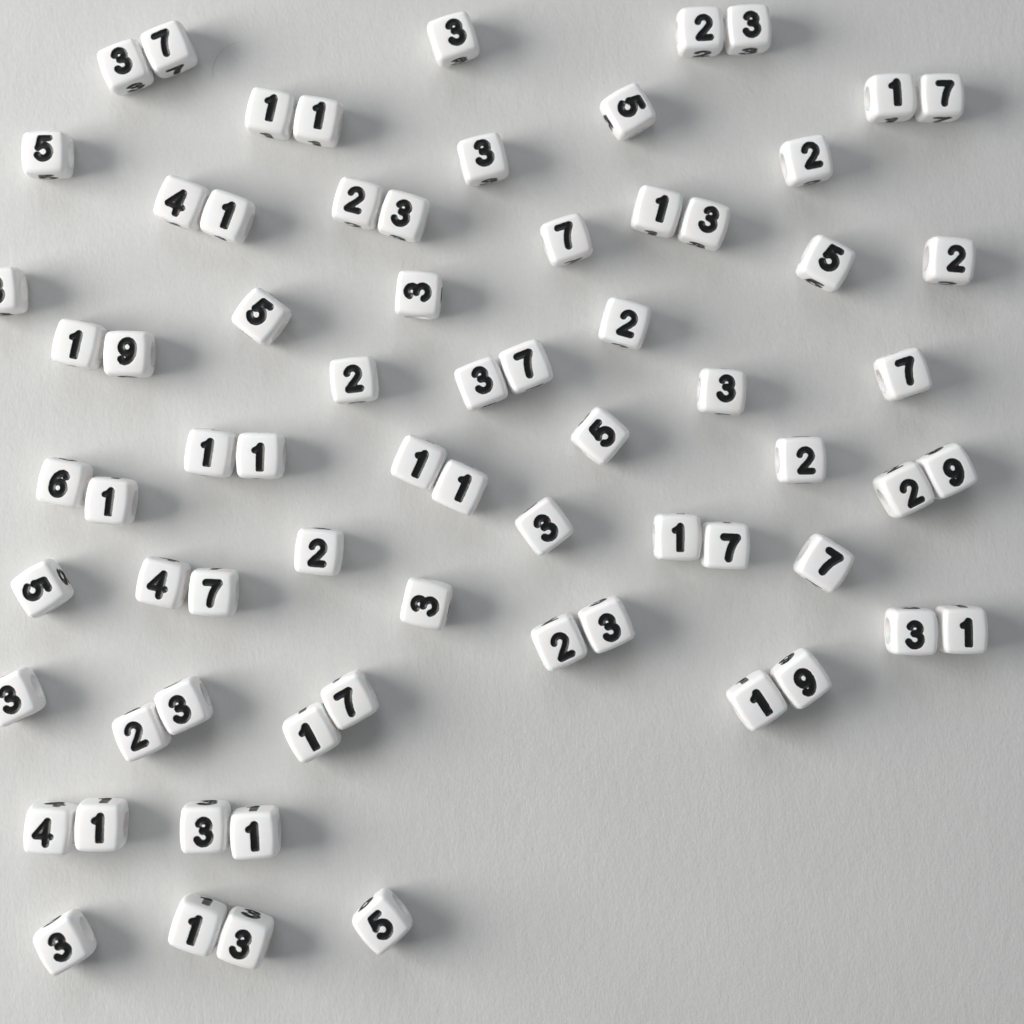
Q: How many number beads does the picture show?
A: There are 71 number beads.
